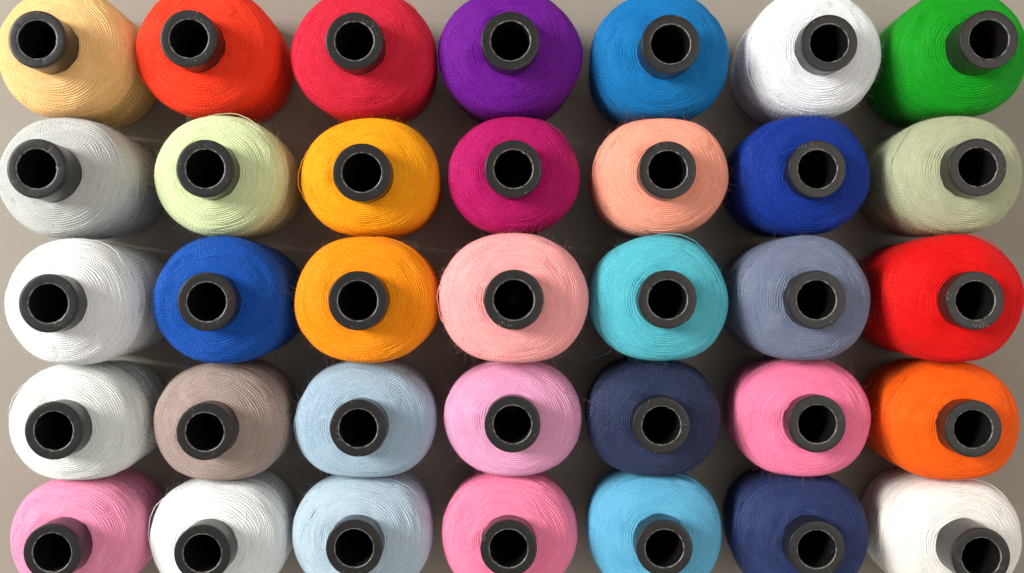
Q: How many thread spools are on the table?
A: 35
